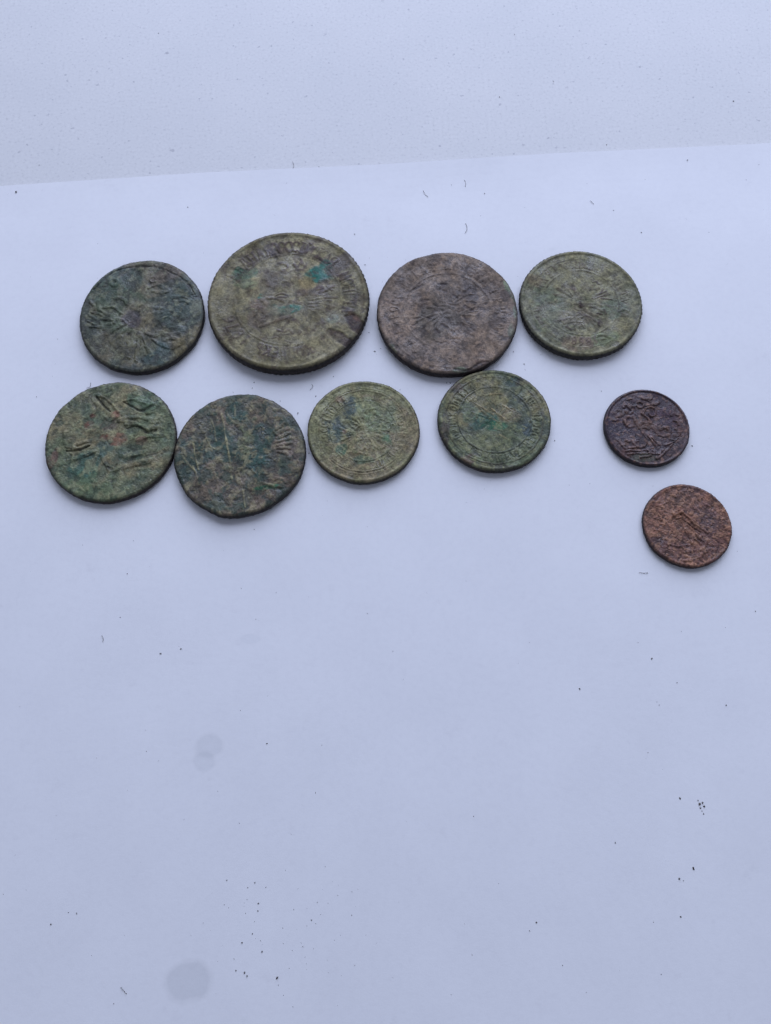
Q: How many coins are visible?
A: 10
